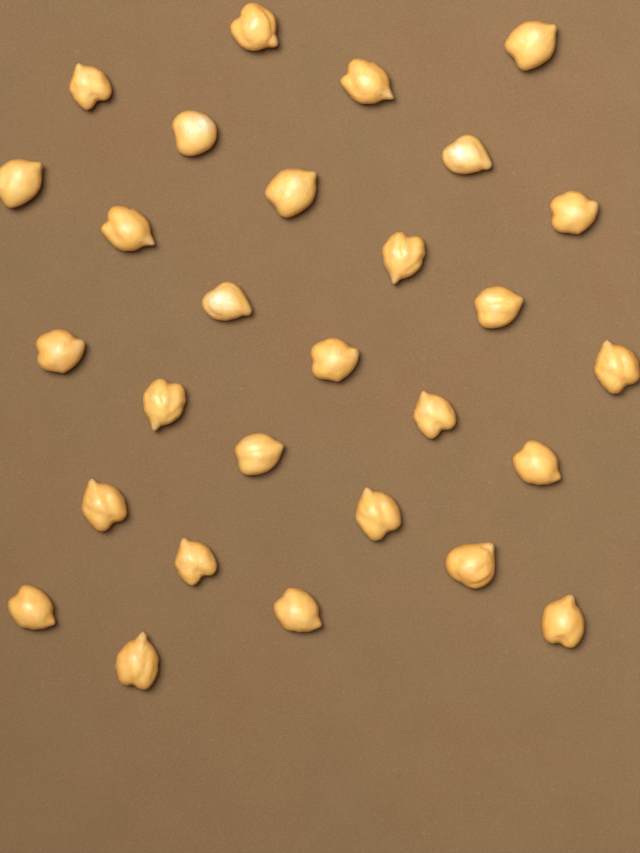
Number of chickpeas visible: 28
